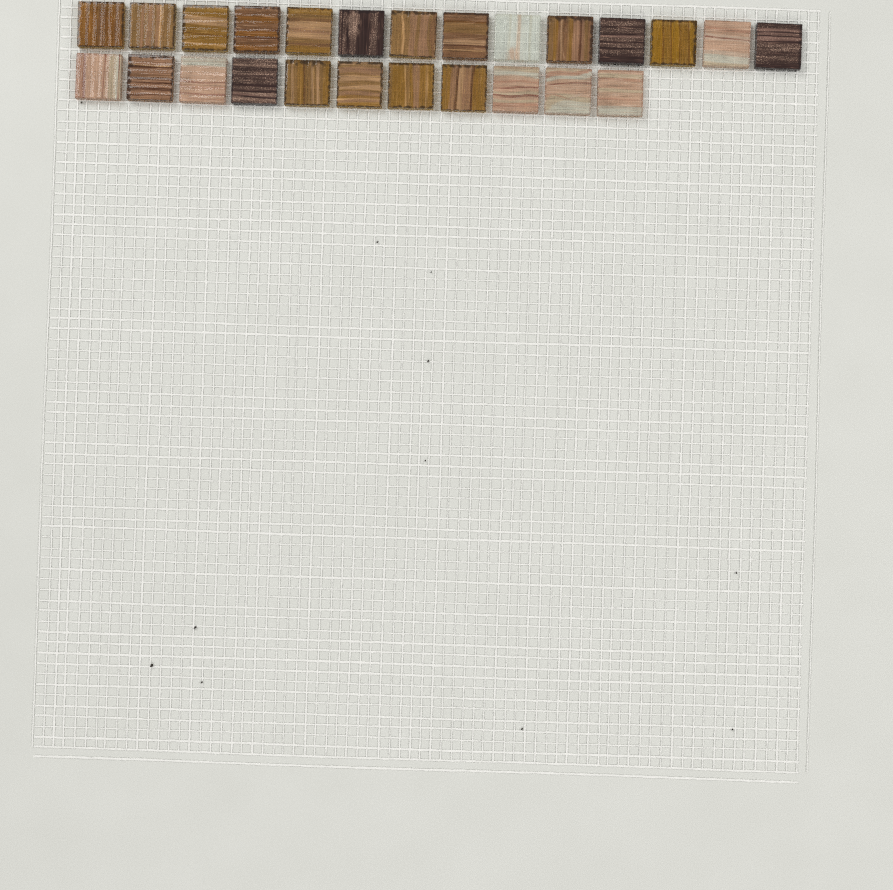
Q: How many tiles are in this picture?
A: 25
